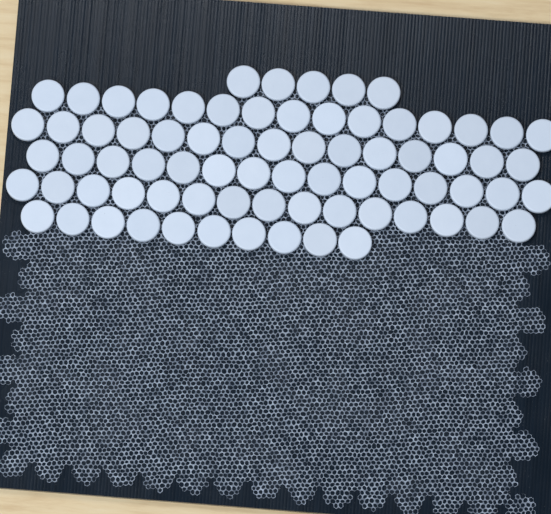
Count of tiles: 75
